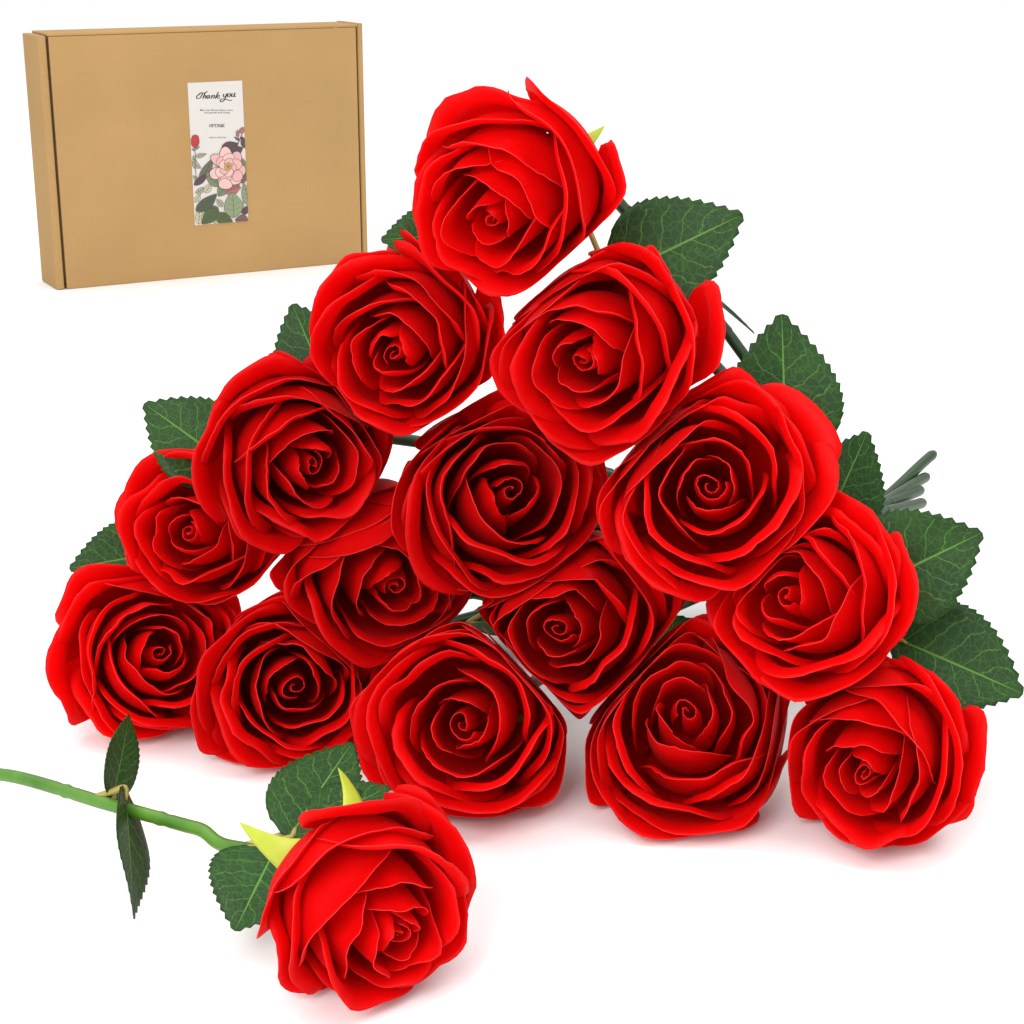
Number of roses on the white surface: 16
